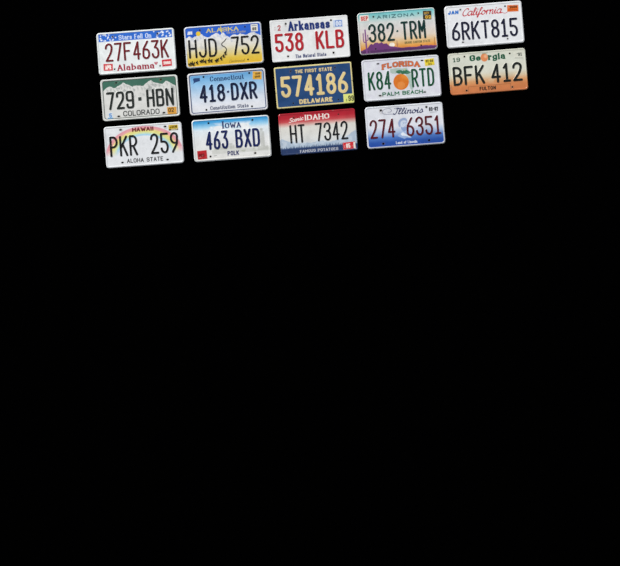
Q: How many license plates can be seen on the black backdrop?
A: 14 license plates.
